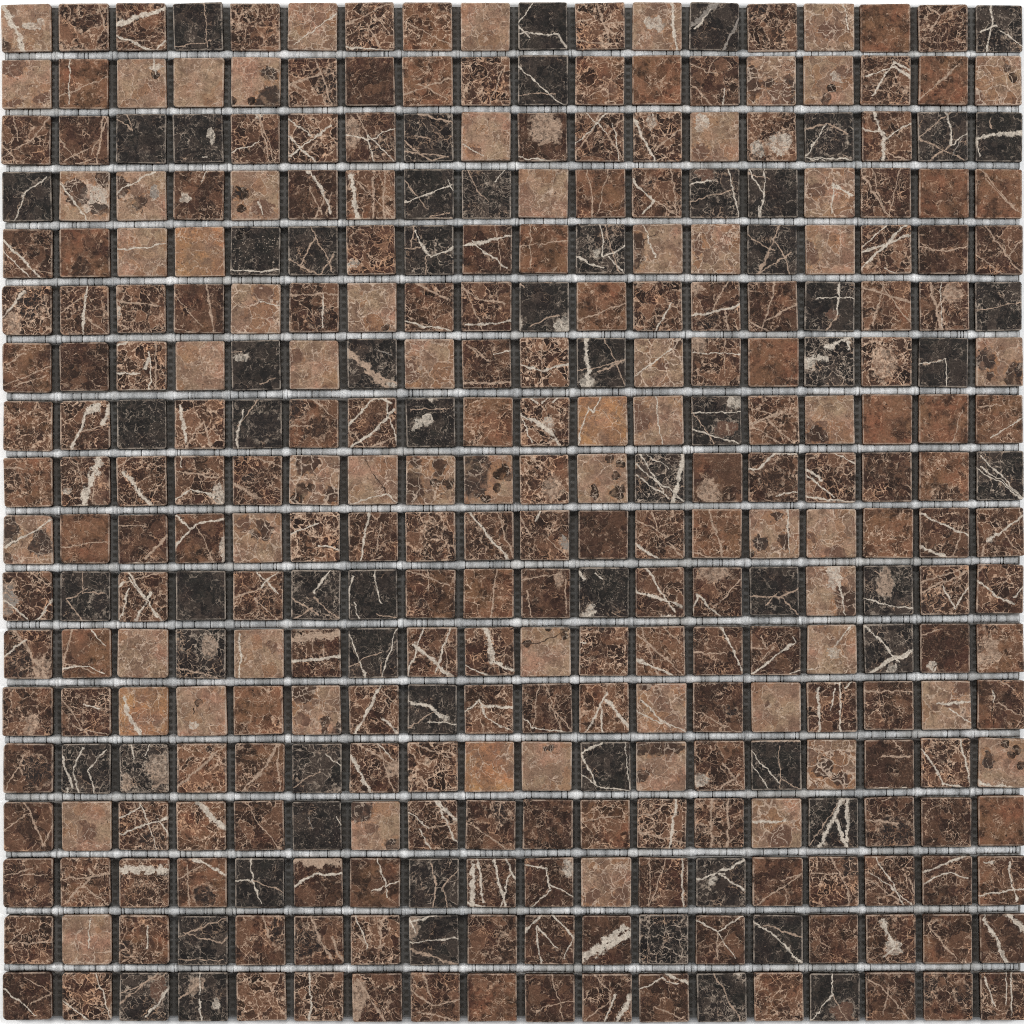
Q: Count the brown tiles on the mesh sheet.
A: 196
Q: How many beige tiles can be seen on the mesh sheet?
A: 64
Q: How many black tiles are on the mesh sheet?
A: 64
